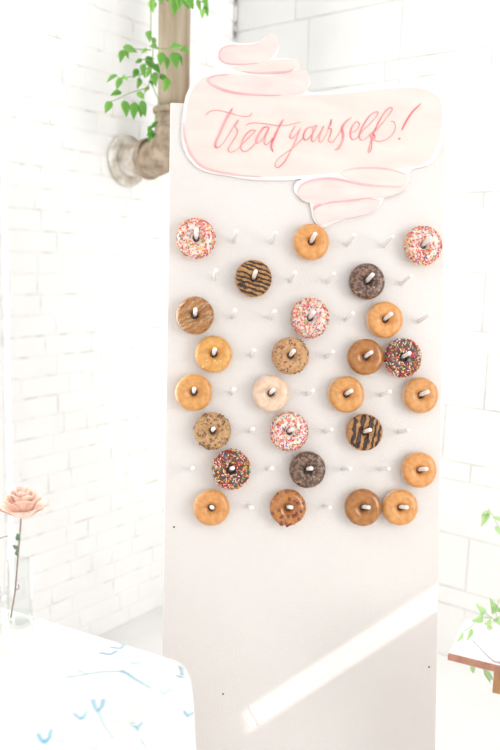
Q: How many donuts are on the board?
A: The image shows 26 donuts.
